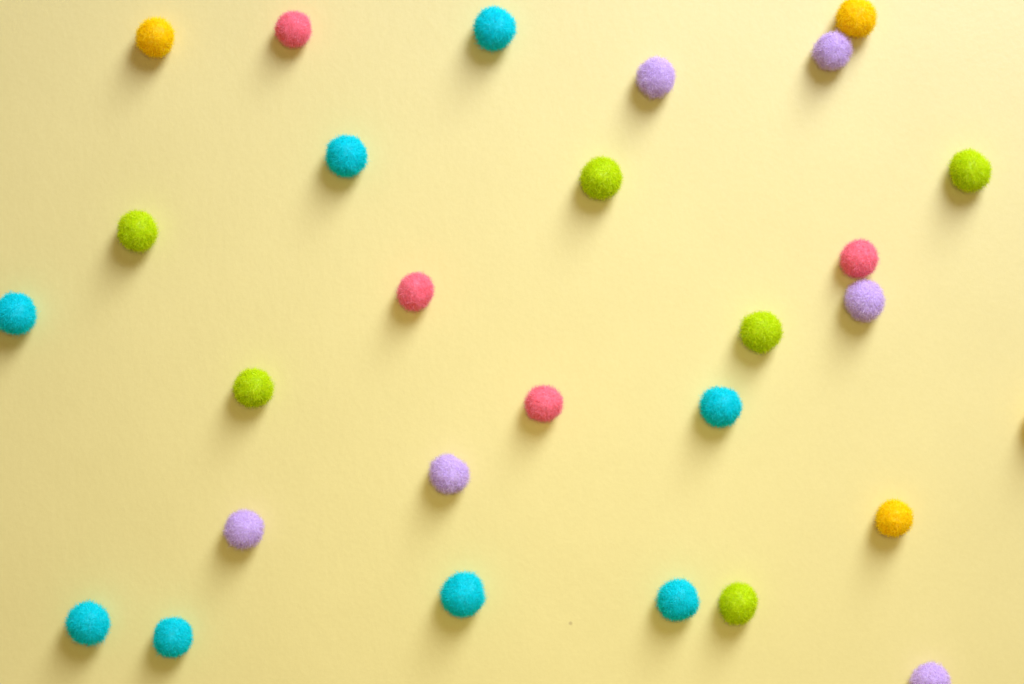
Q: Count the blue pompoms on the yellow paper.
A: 8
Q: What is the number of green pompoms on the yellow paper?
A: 6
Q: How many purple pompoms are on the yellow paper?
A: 6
